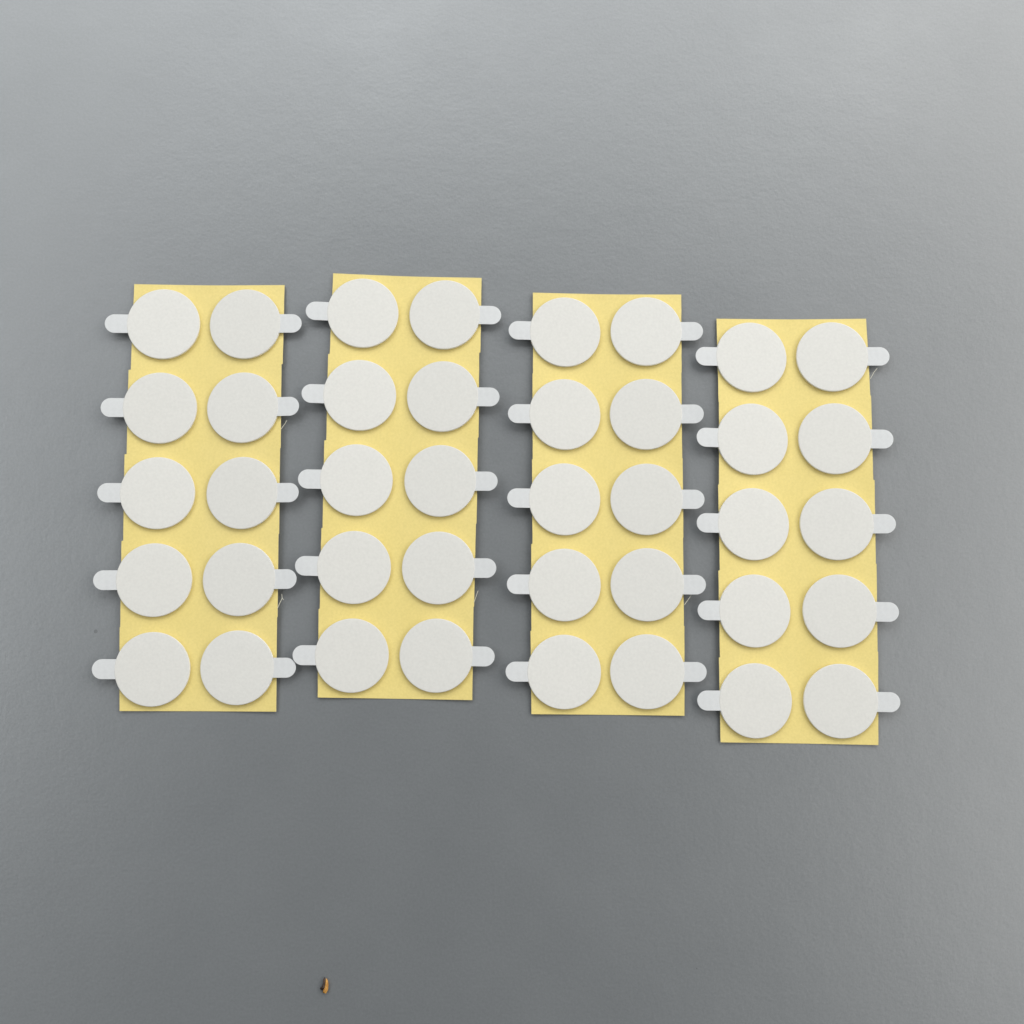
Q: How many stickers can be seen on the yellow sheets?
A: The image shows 40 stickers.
